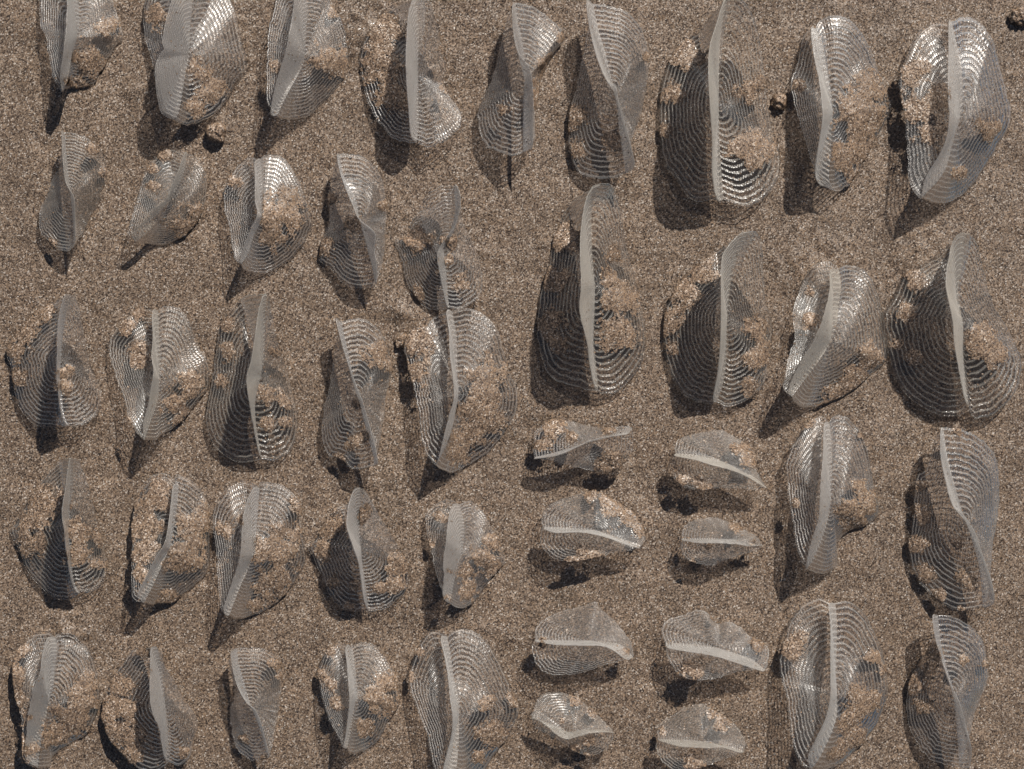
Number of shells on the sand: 45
